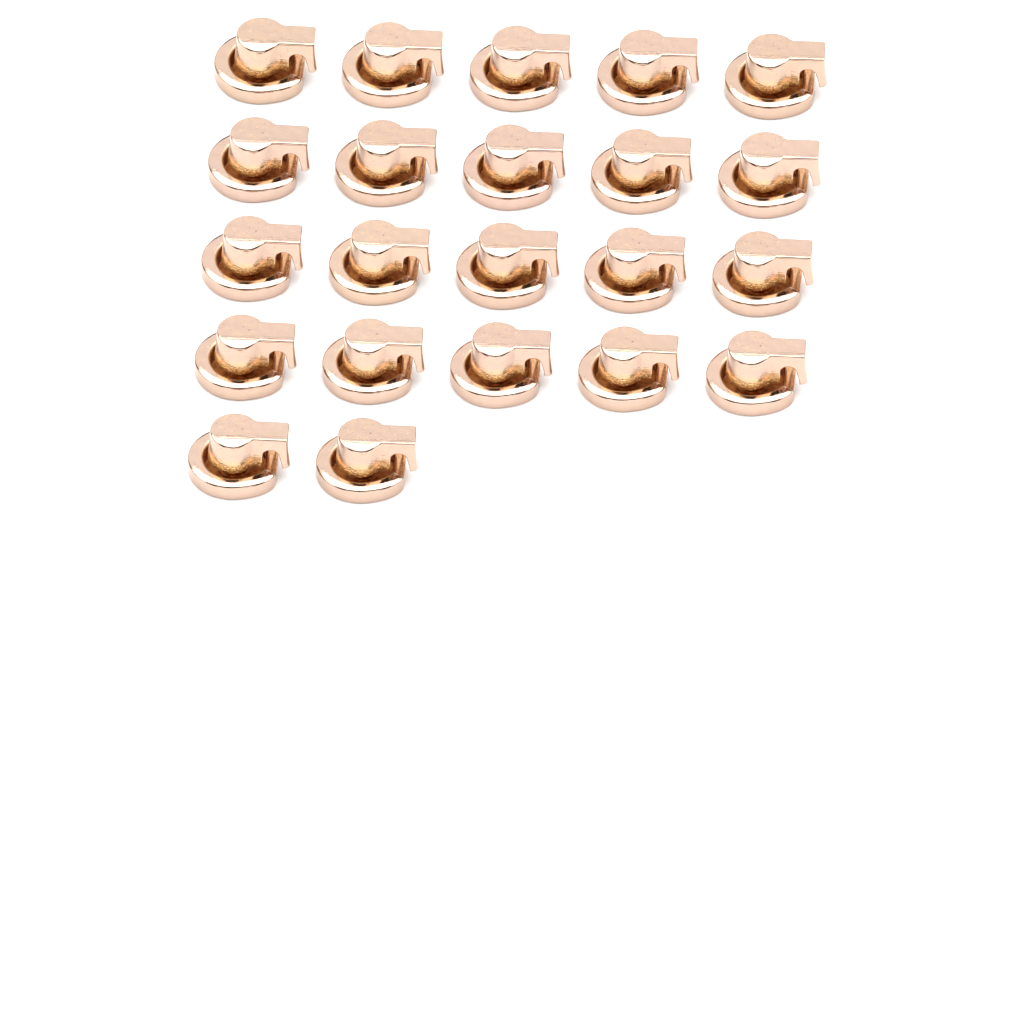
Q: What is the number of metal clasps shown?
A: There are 22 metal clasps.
